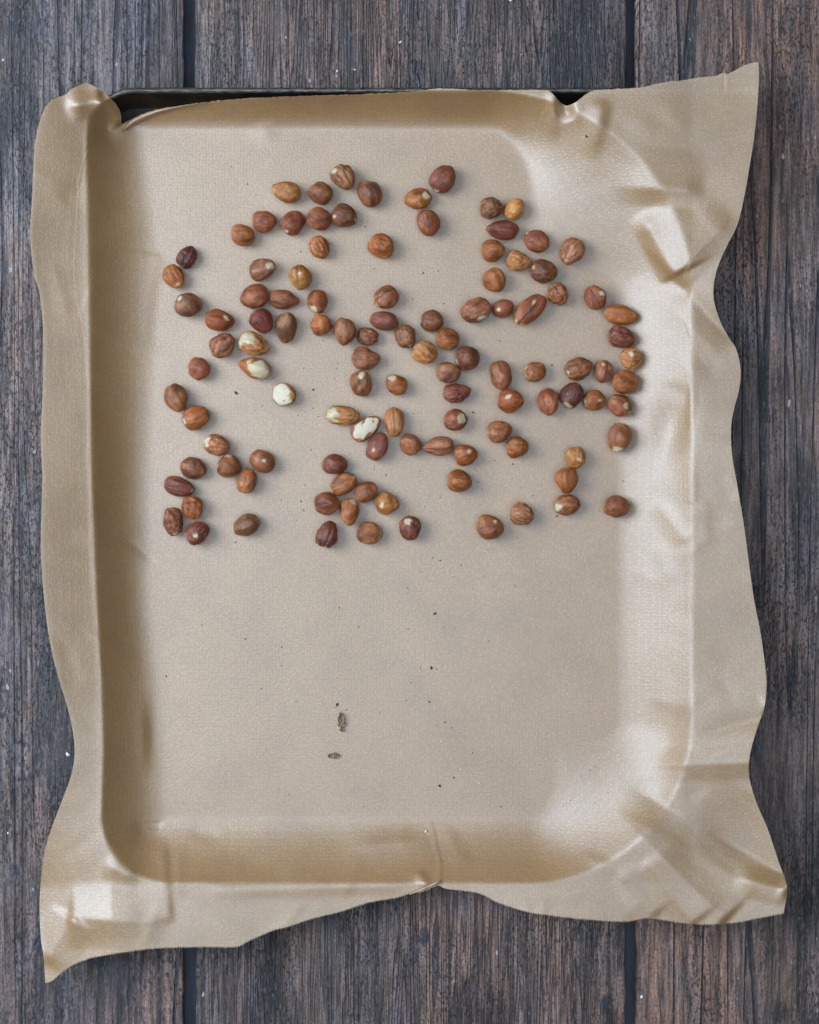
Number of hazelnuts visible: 111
